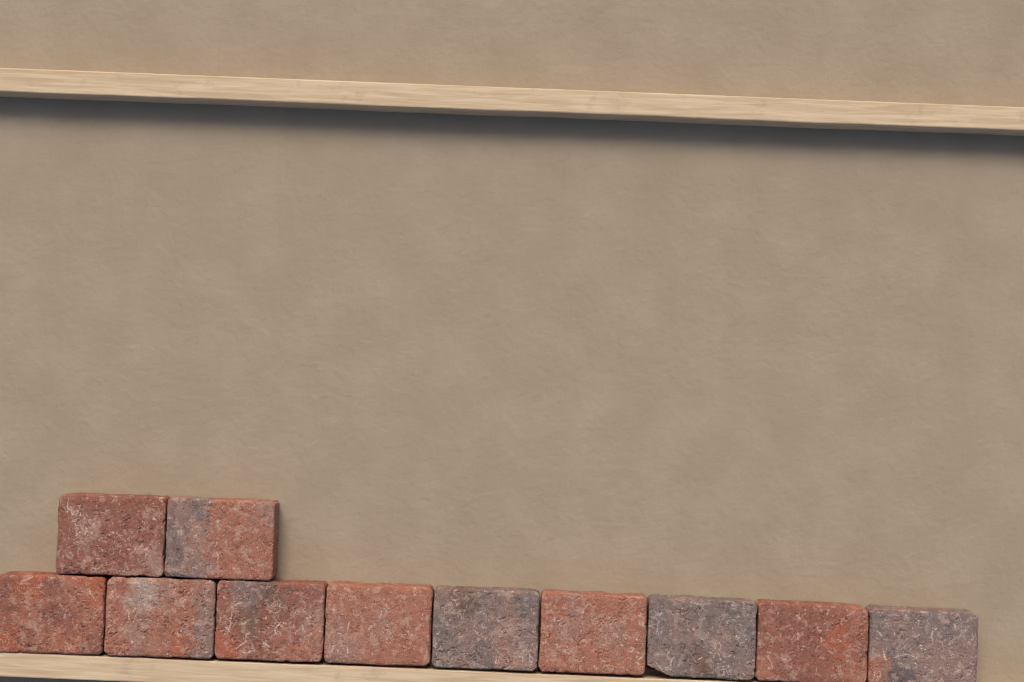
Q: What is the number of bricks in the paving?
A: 11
